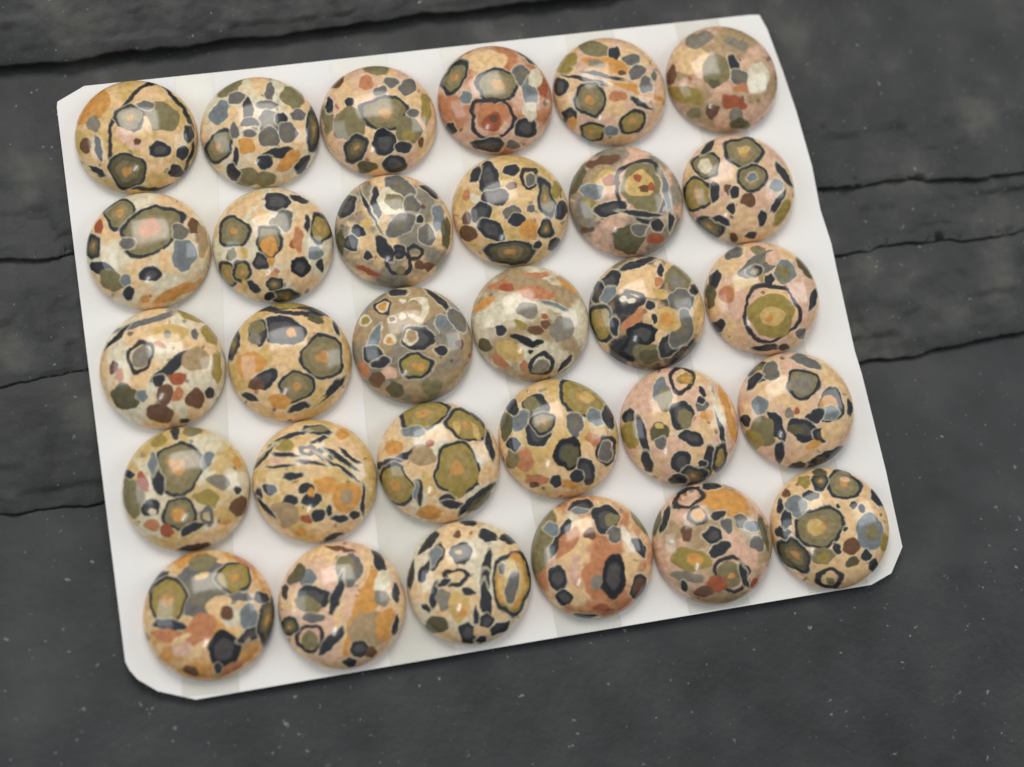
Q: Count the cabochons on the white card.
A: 30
